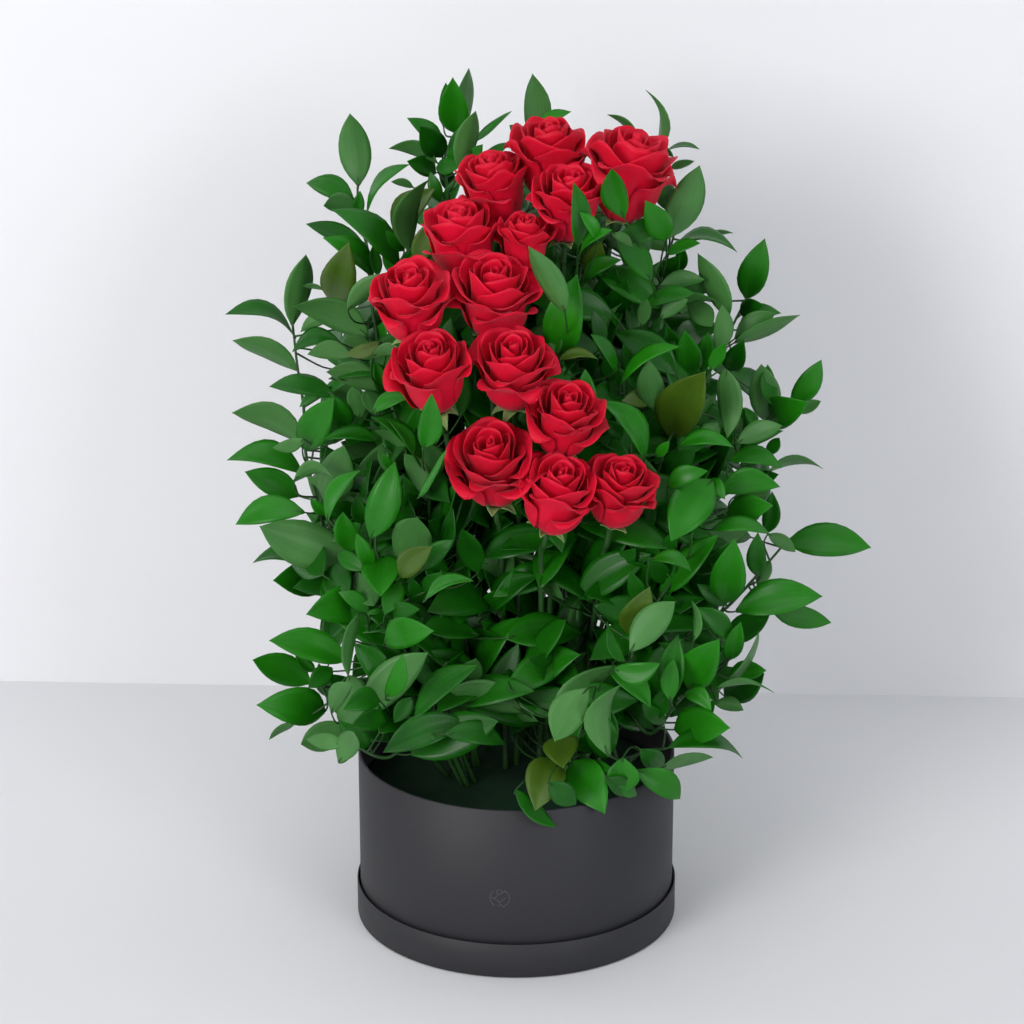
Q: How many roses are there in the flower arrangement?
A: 14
